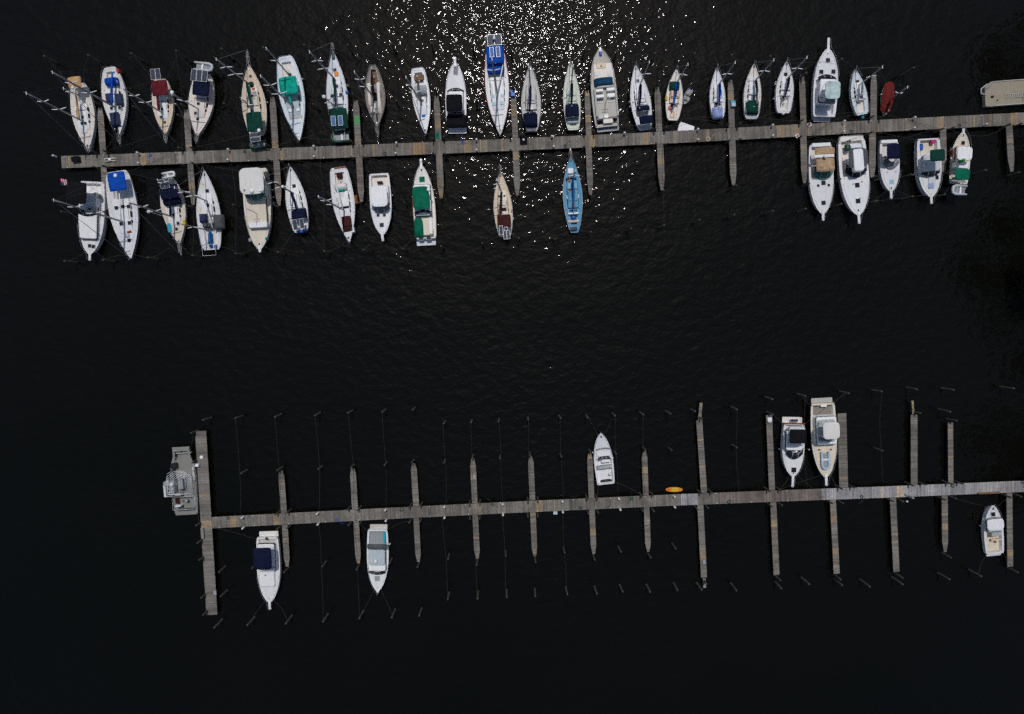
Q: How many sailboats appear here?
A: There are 26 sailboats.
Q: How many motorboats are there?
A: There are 19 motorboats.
